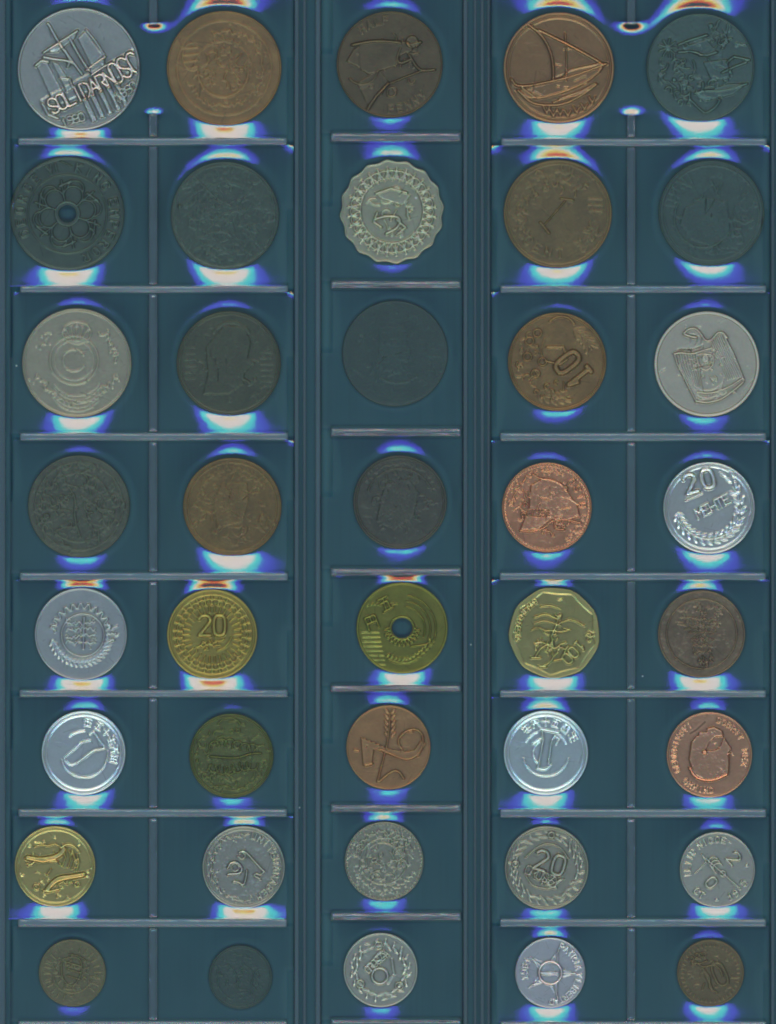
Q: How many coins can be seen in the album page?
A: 40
